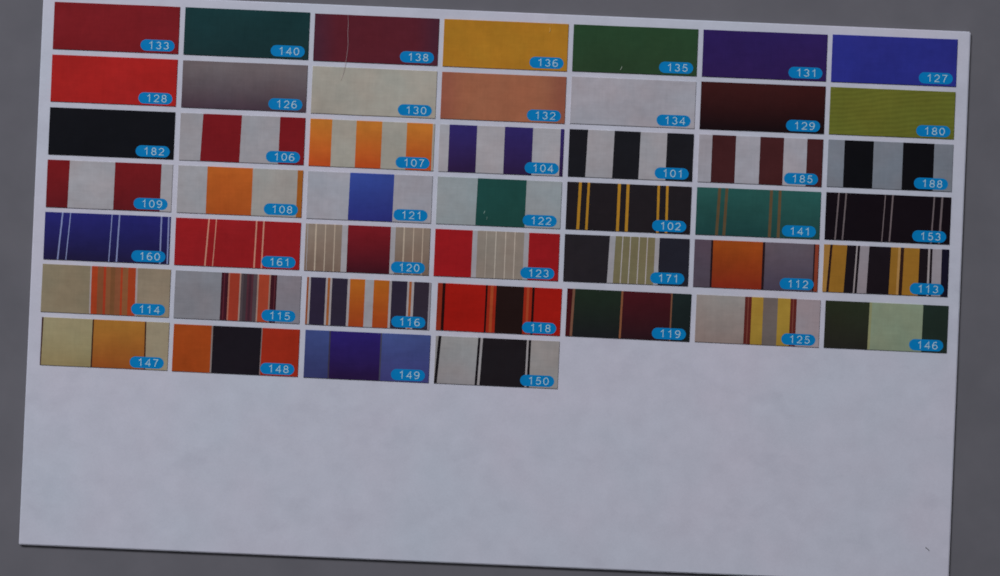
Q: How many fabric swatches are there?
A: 46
